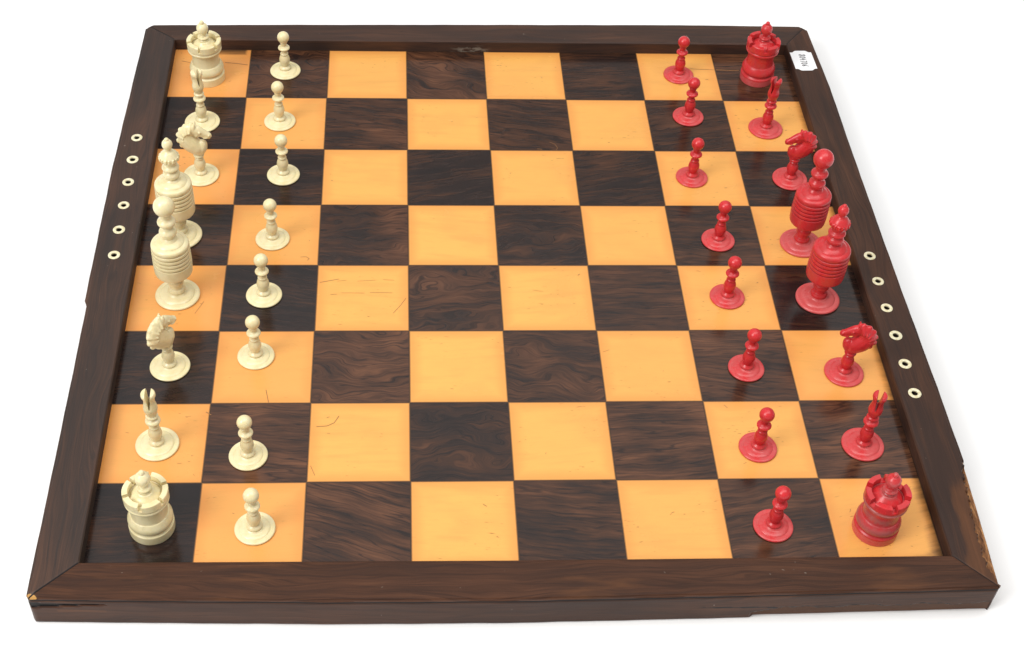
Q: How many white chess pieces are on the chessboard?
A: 16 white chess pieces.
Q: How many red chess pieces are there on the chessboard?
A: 16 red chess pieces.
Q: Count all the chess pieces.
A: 32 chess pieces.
